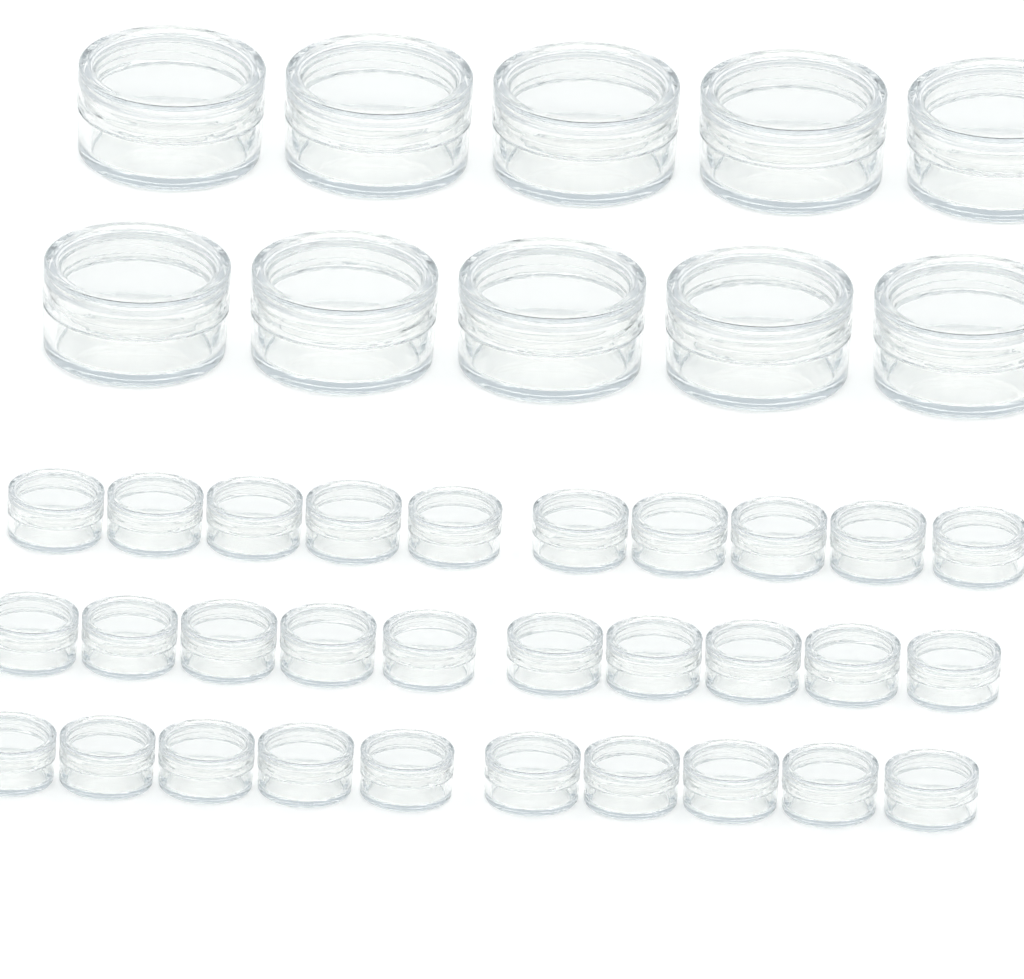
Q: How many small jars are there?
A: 30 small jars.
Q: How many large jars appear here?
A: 10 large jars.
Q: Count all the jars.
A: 40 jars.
